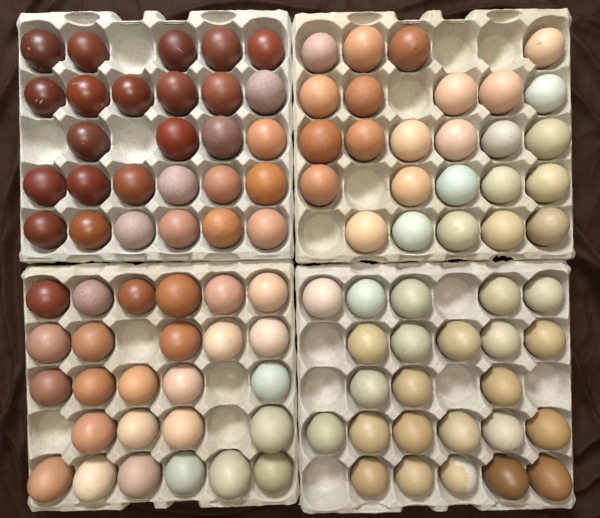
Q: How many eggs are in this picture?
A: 102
